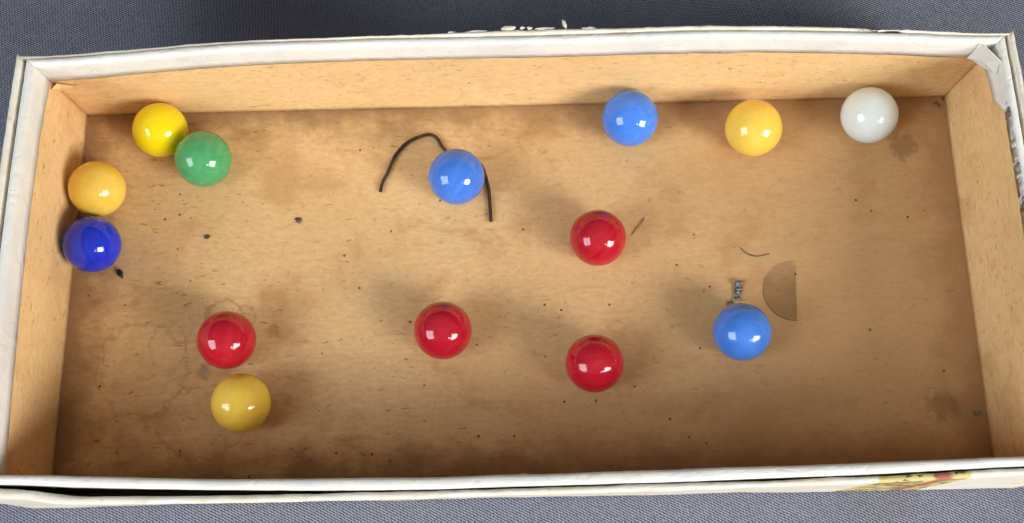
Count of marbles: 14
